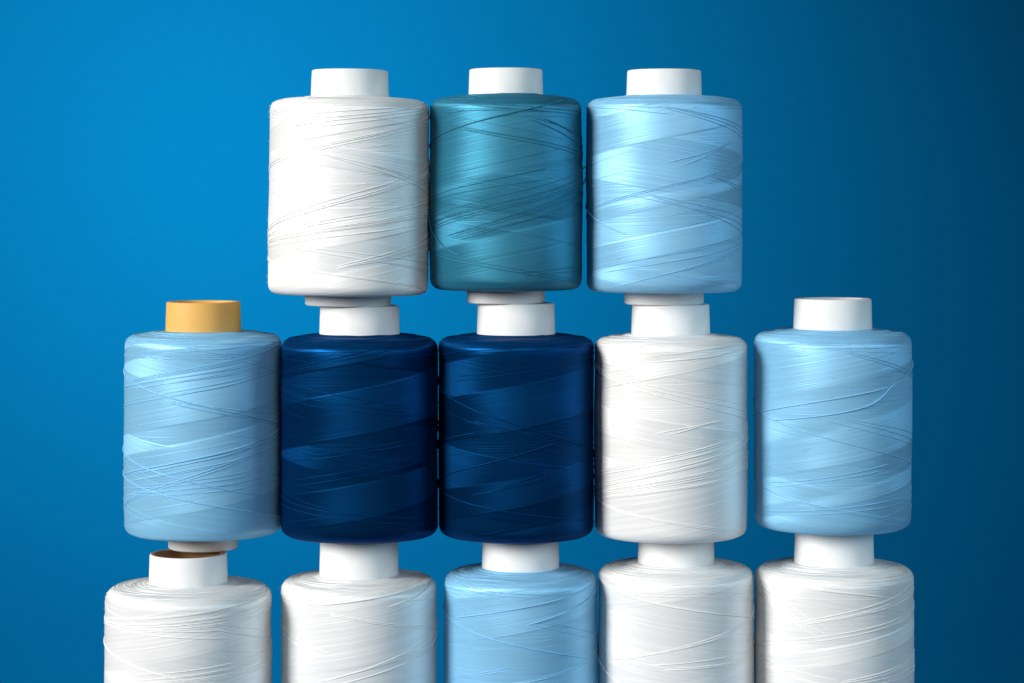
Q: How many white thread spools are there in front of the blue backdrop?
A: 6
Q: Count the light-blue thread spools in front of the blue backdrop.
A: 4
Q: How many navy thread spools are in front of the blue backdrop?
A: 2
